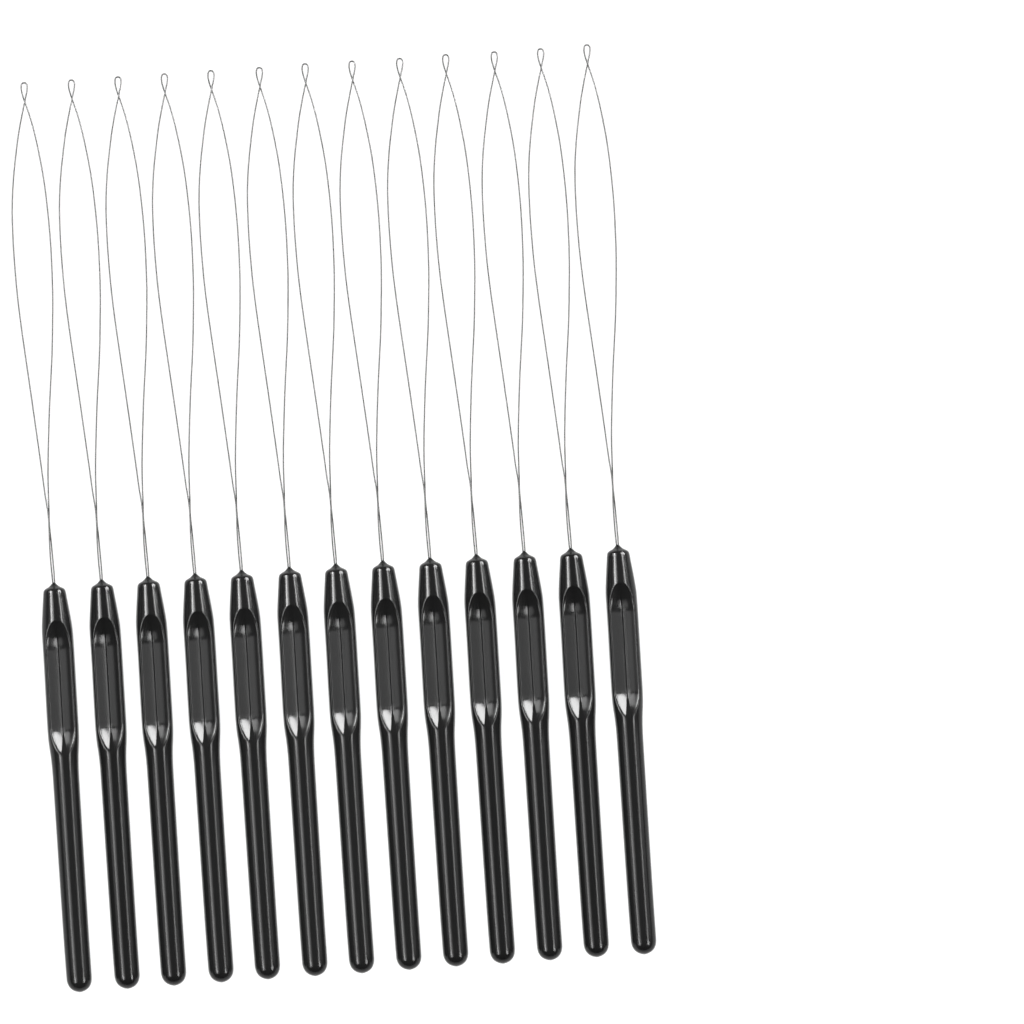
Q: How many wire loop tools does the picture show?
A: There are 13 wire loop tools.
